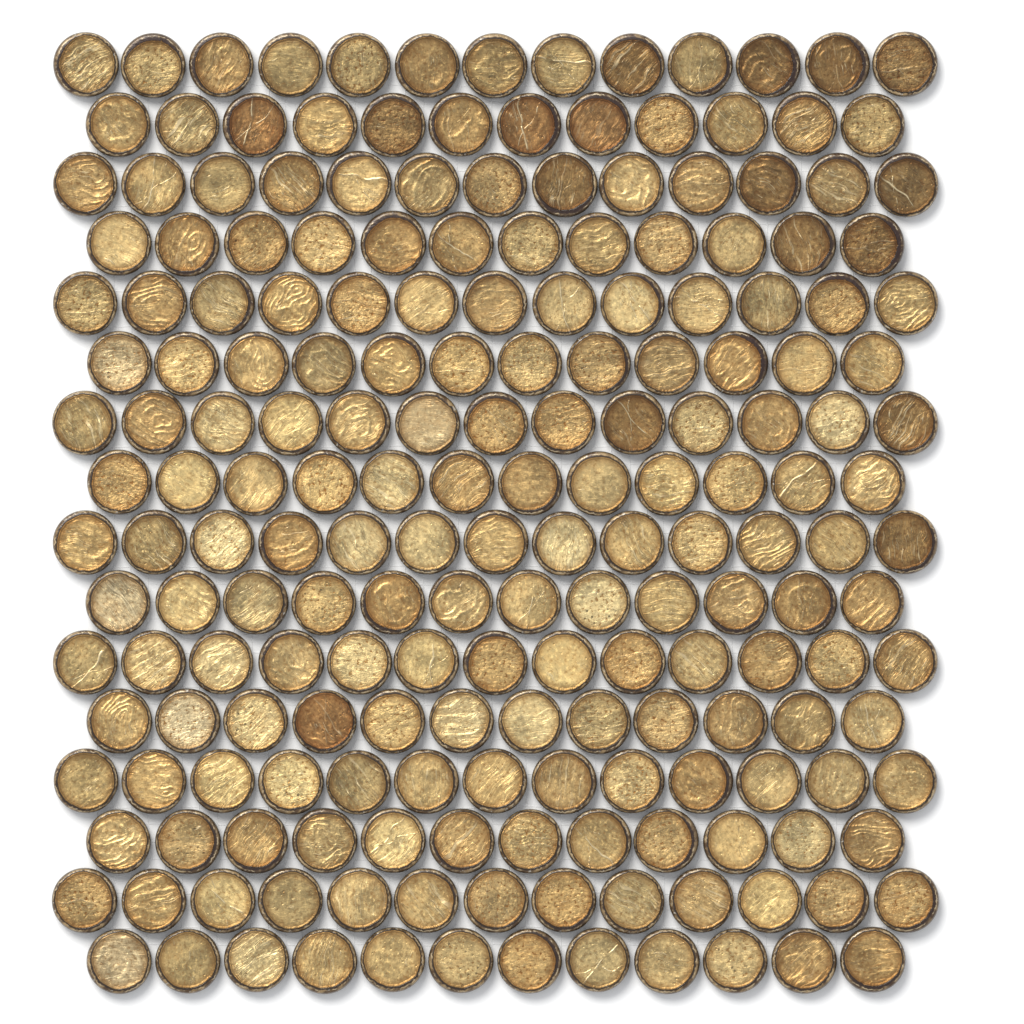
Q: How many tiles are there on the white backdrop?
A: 200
